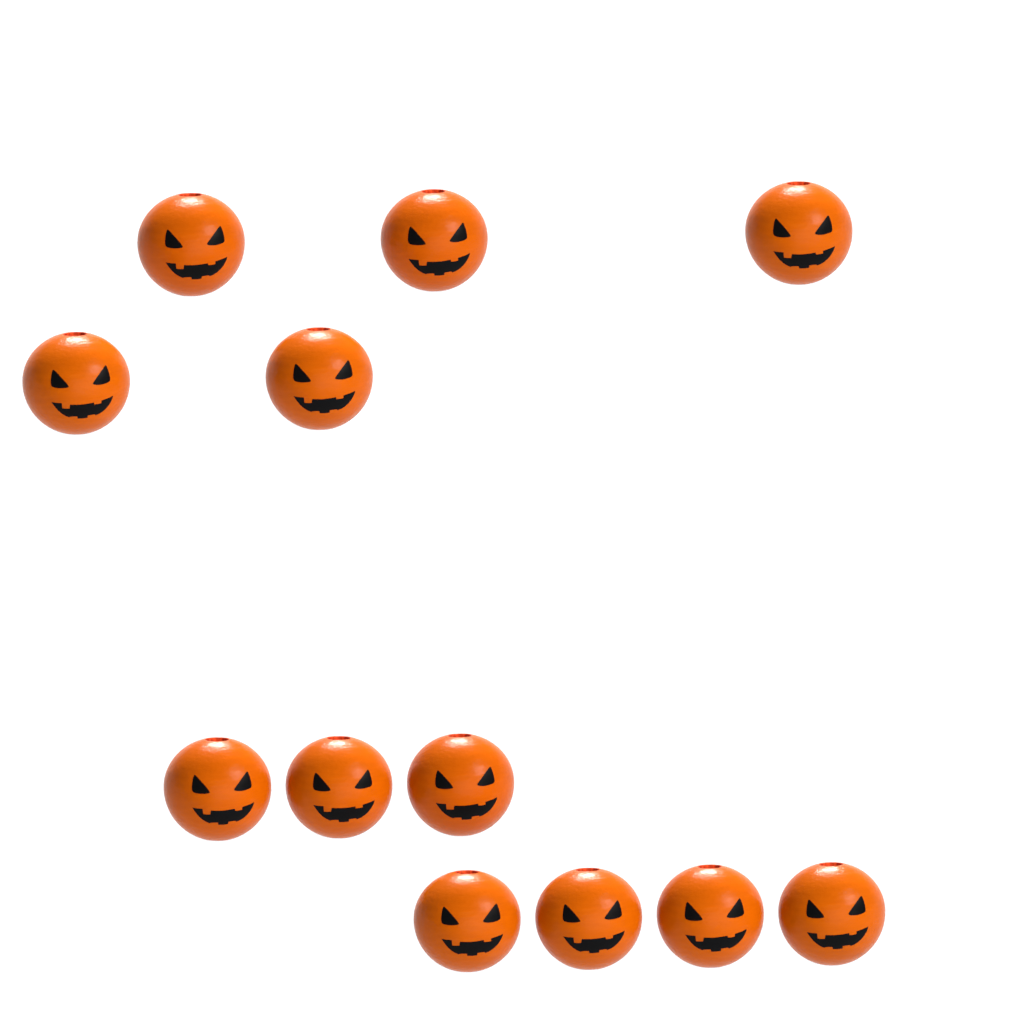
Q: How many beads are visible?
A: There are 12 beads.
